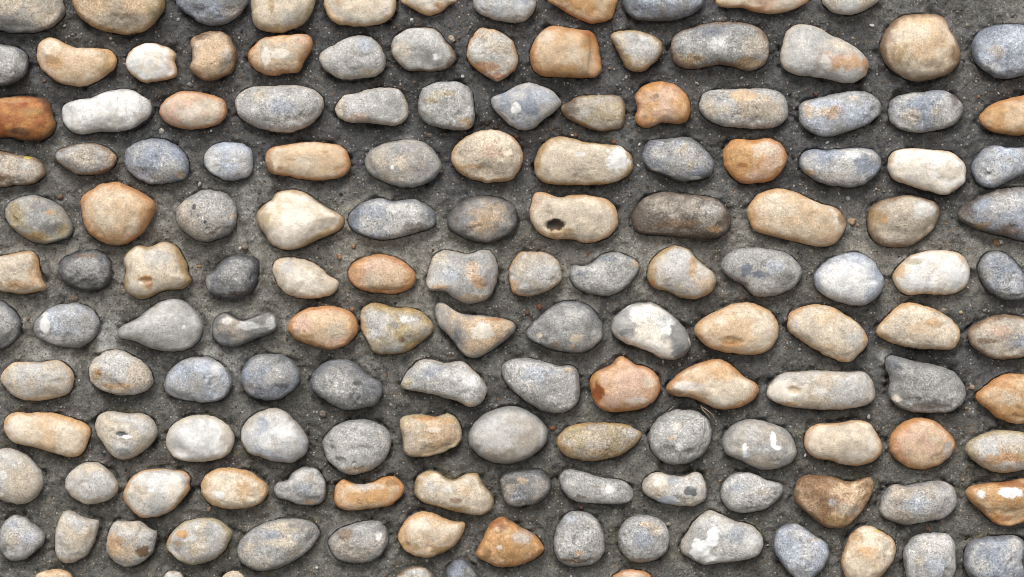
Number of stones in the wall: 149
